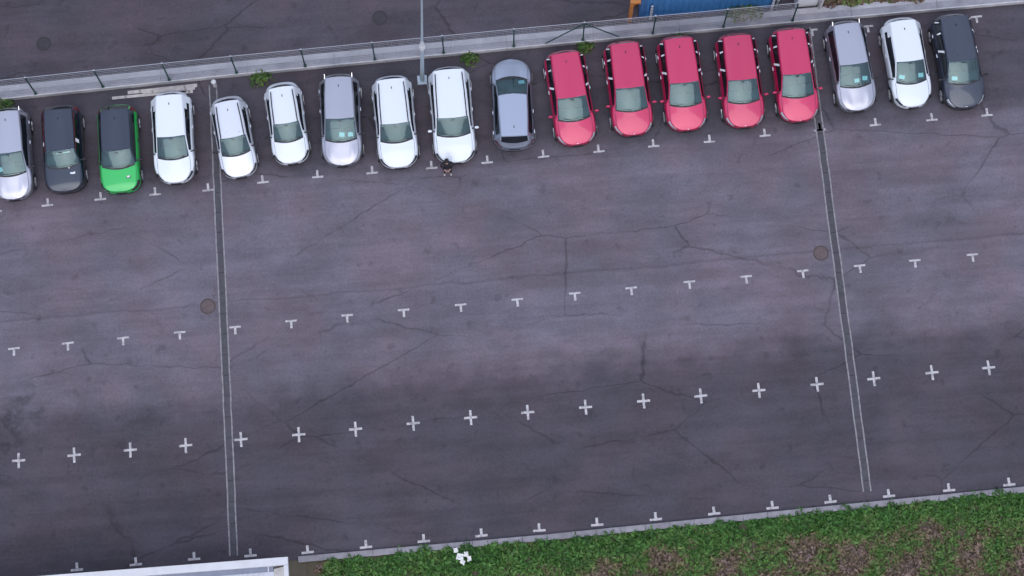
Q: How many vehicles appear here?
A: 18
